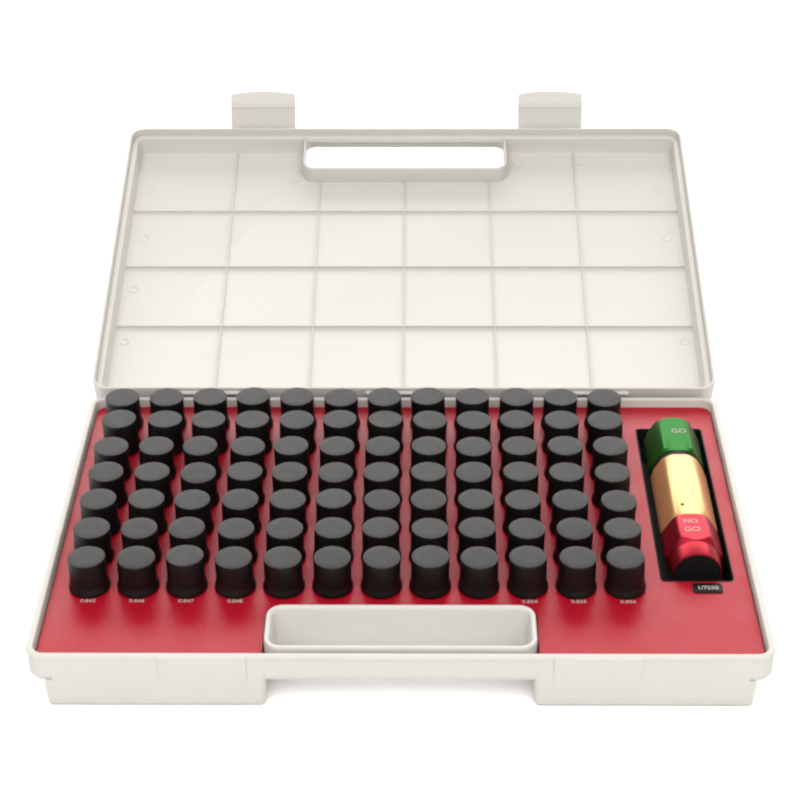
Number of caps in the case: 84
